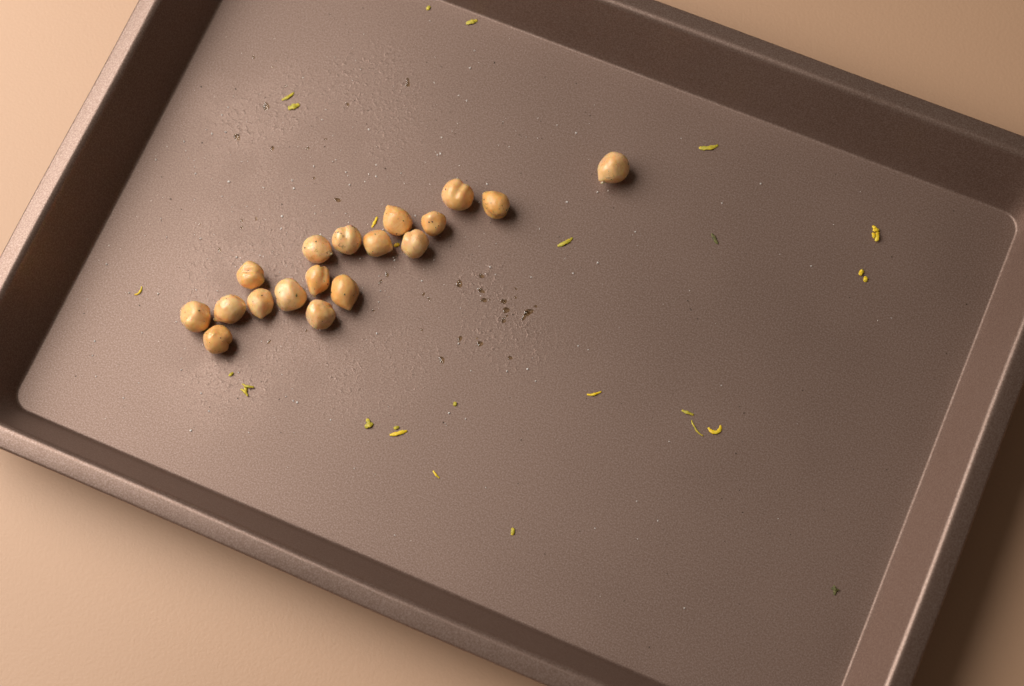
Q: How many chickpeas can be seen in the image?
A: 18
